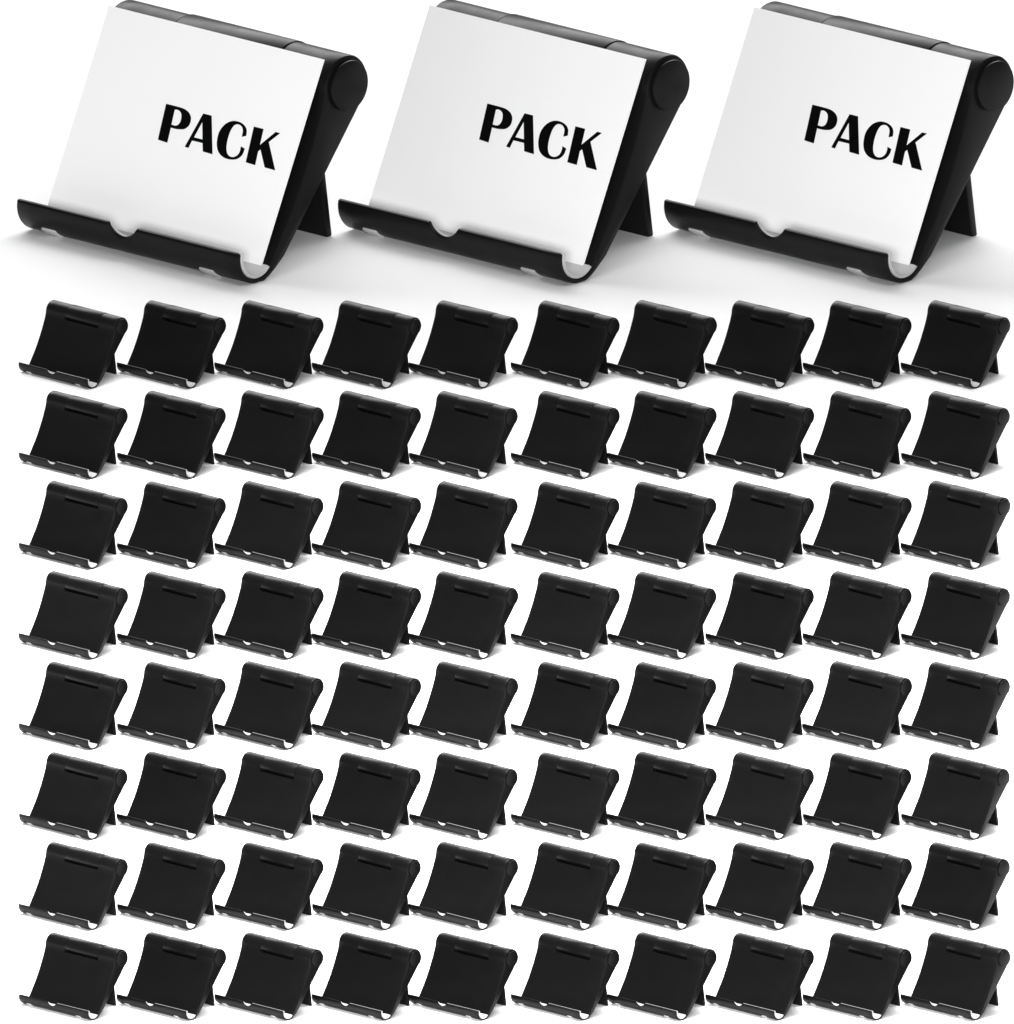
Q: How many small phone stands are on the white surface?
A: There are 80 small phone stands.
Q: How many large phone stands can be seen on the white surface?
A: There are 3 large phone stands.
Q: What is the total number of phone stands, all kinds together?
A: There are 83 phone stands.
